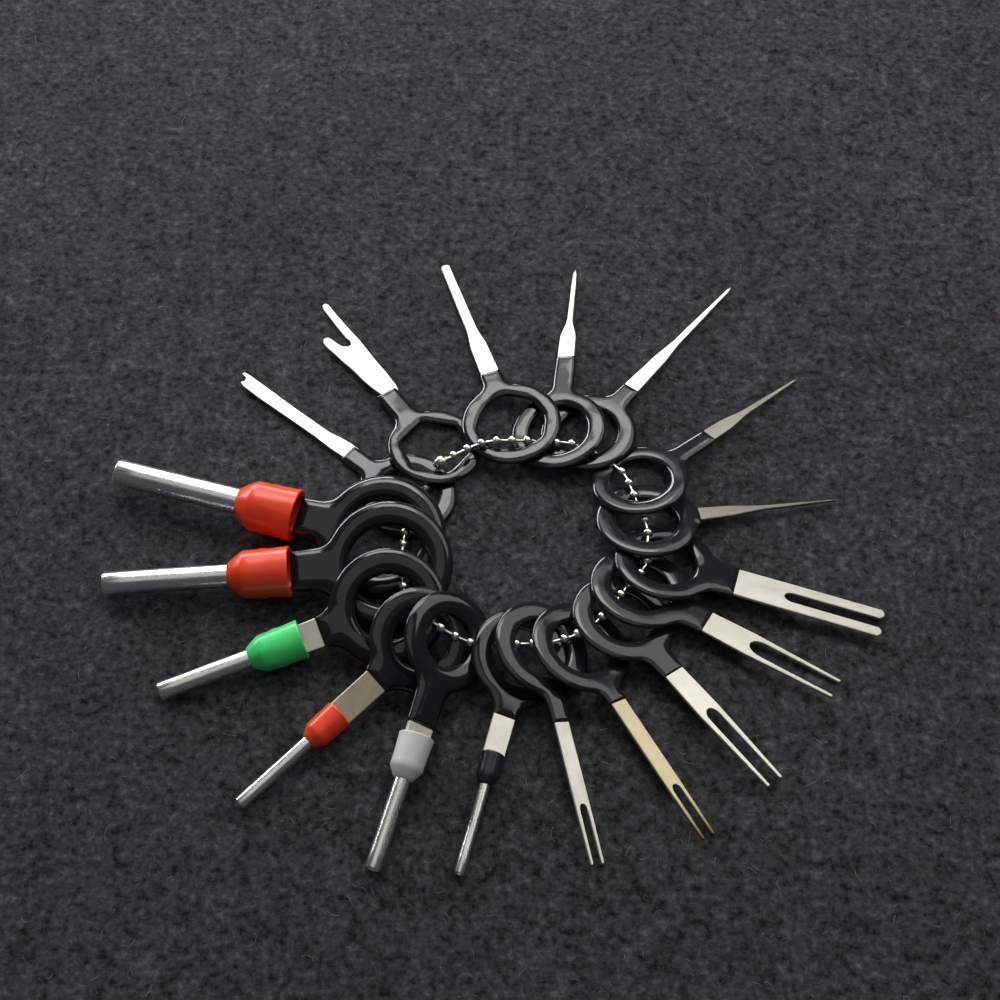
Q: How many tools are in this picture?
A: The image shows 18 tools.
